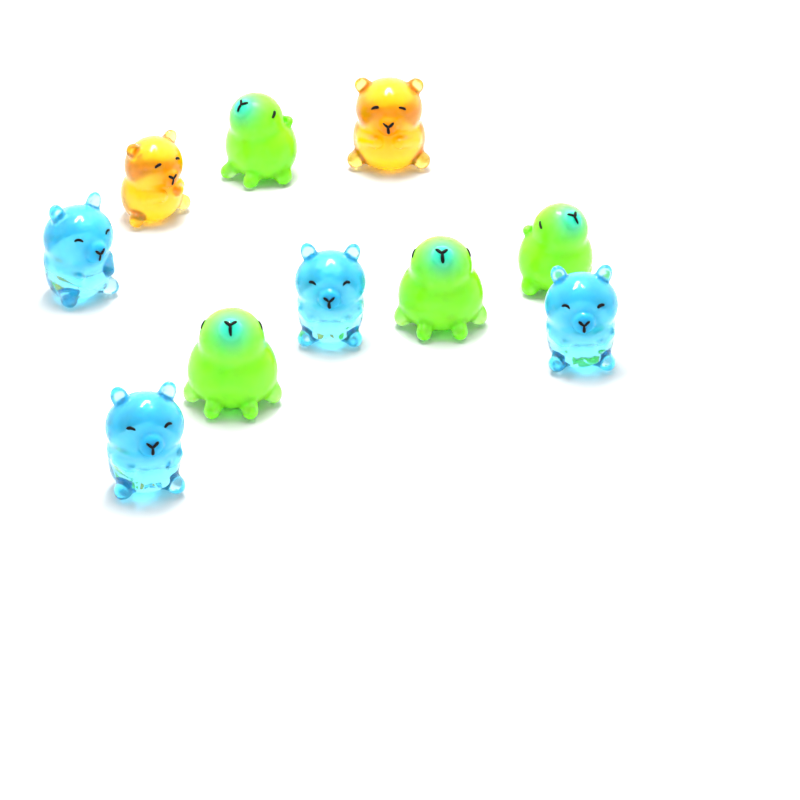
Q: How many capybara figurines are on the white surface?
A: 10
